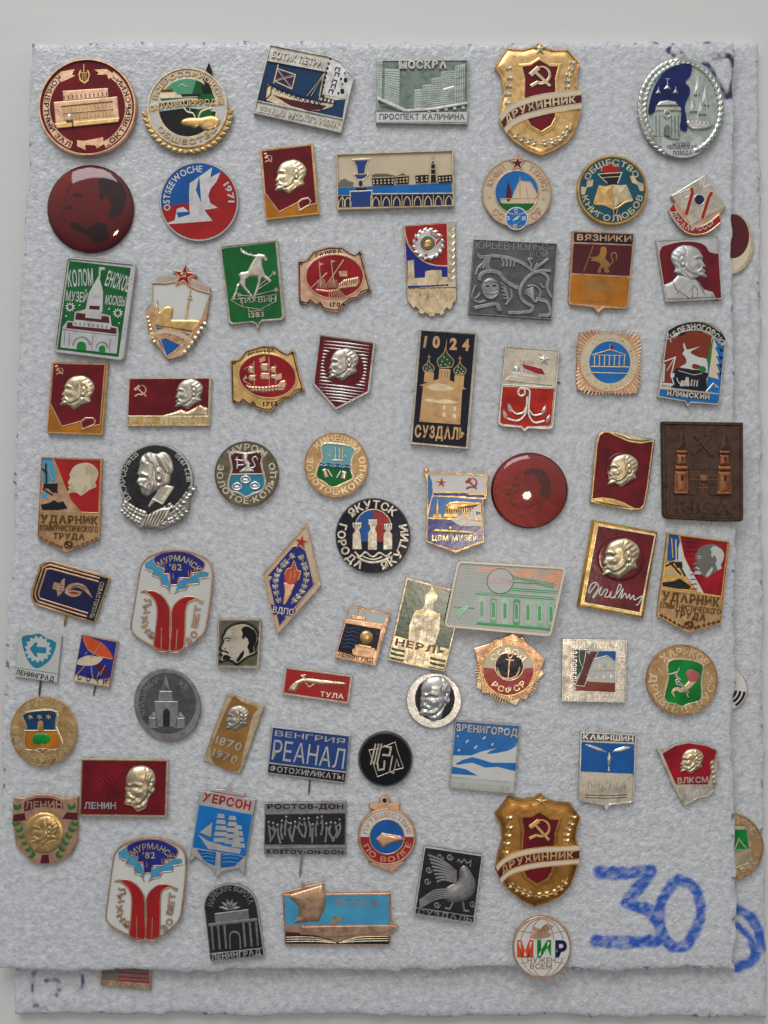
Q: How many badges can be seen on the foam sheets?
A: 77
